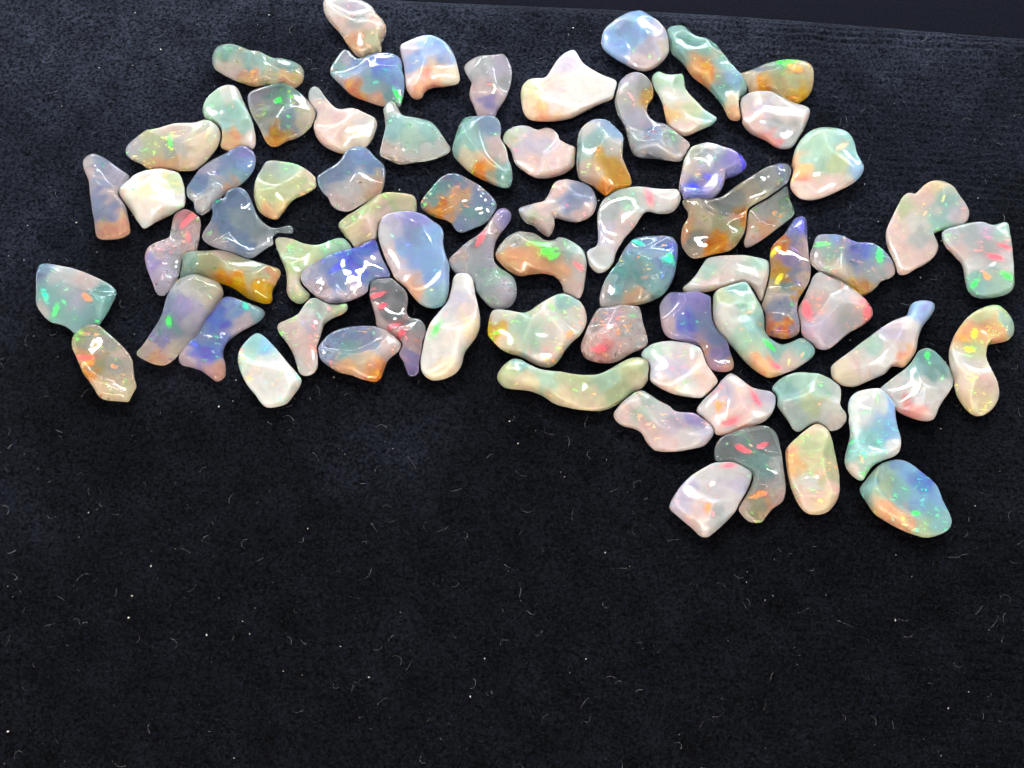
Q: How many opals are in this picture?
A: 74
